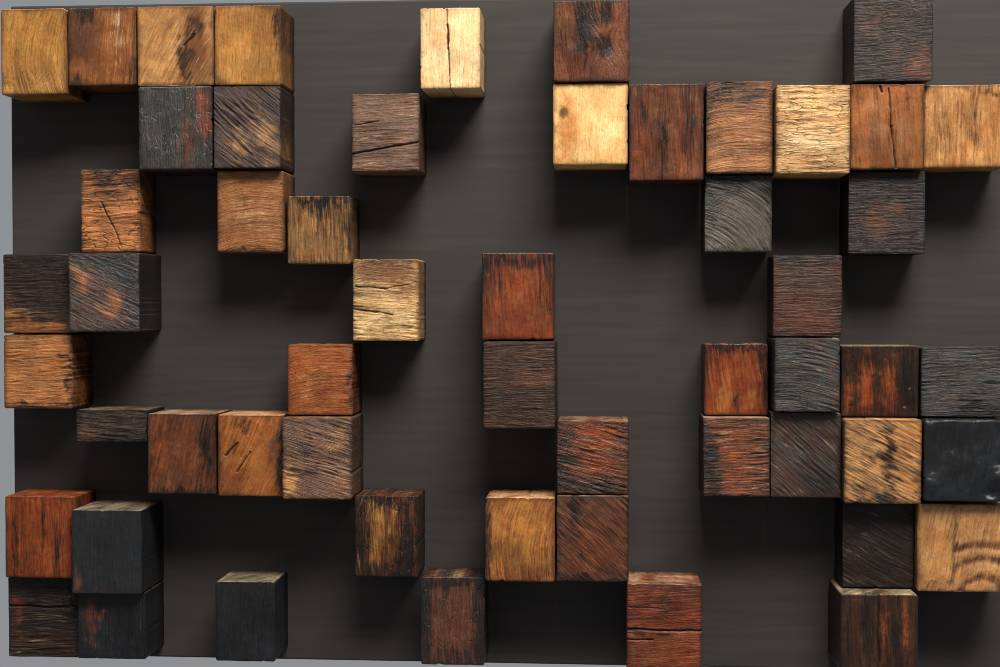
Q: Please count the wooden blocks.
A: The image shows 55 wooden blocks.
